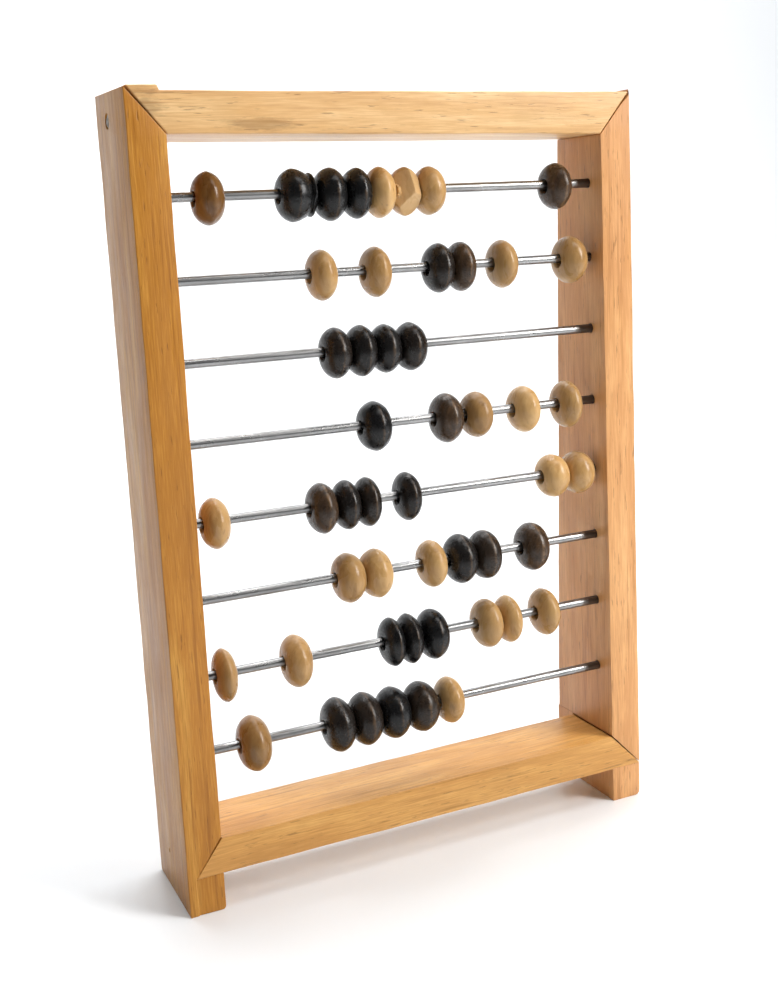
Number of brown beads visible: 24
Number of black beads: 26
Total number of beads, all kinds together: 50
